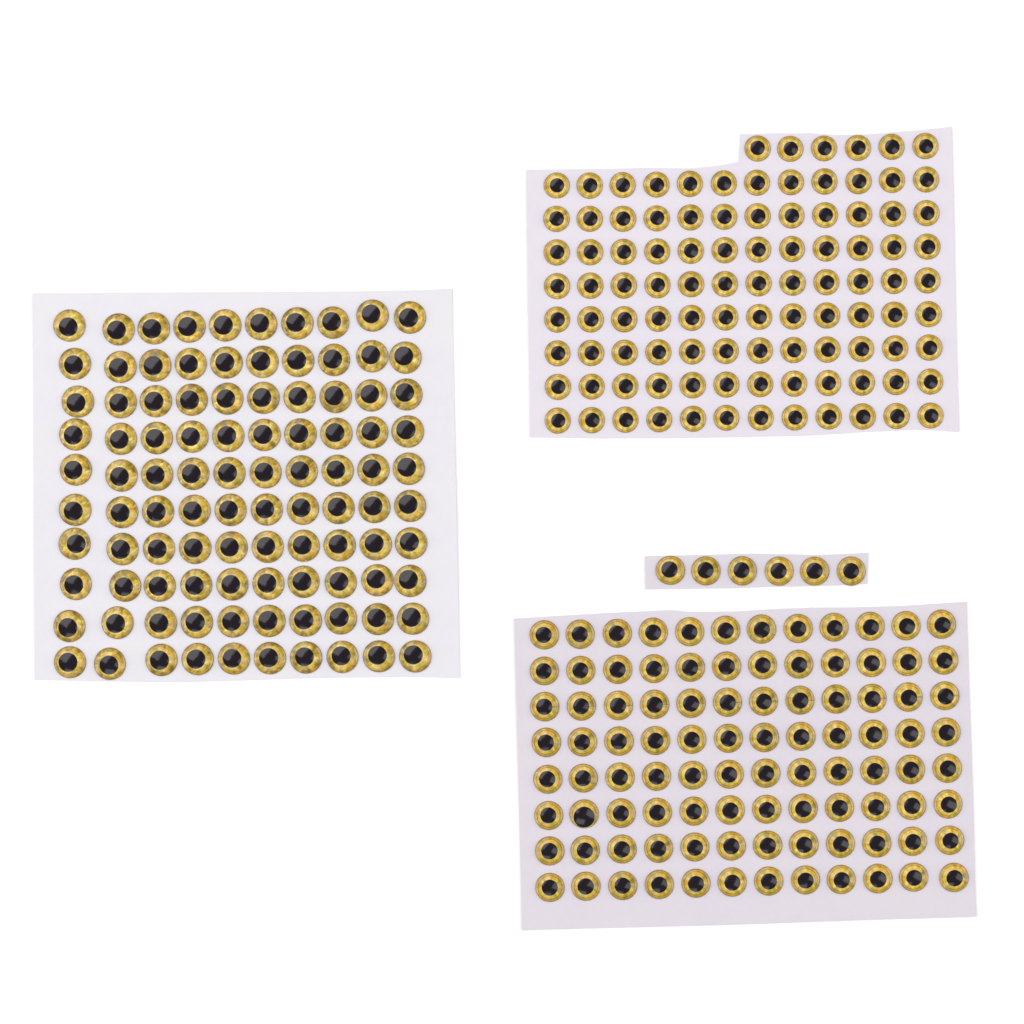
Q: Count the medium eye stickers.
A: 102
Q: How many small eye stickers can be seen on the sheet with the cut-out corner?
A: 102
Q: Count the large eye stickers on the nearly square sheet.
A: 100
